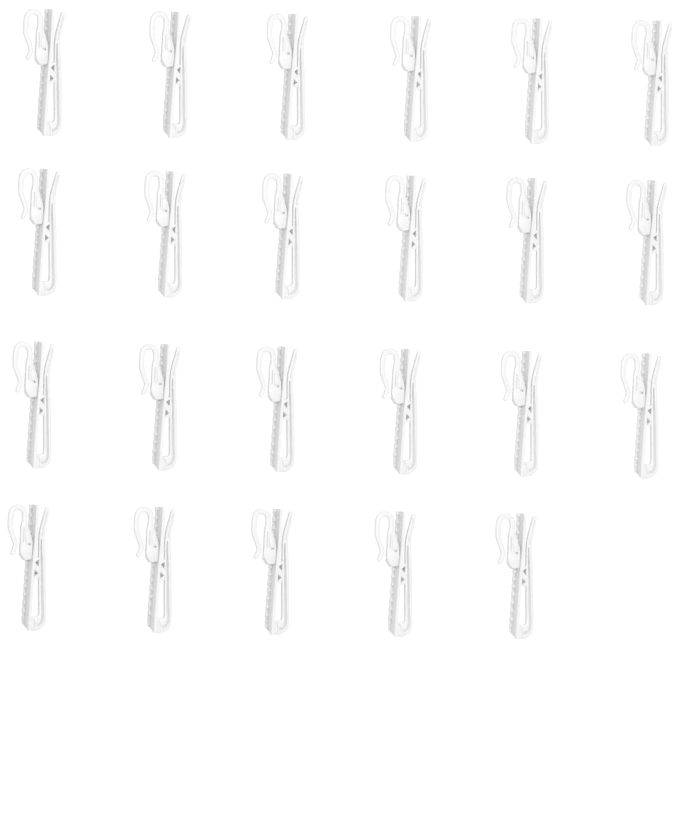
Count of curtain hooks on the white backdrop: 23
